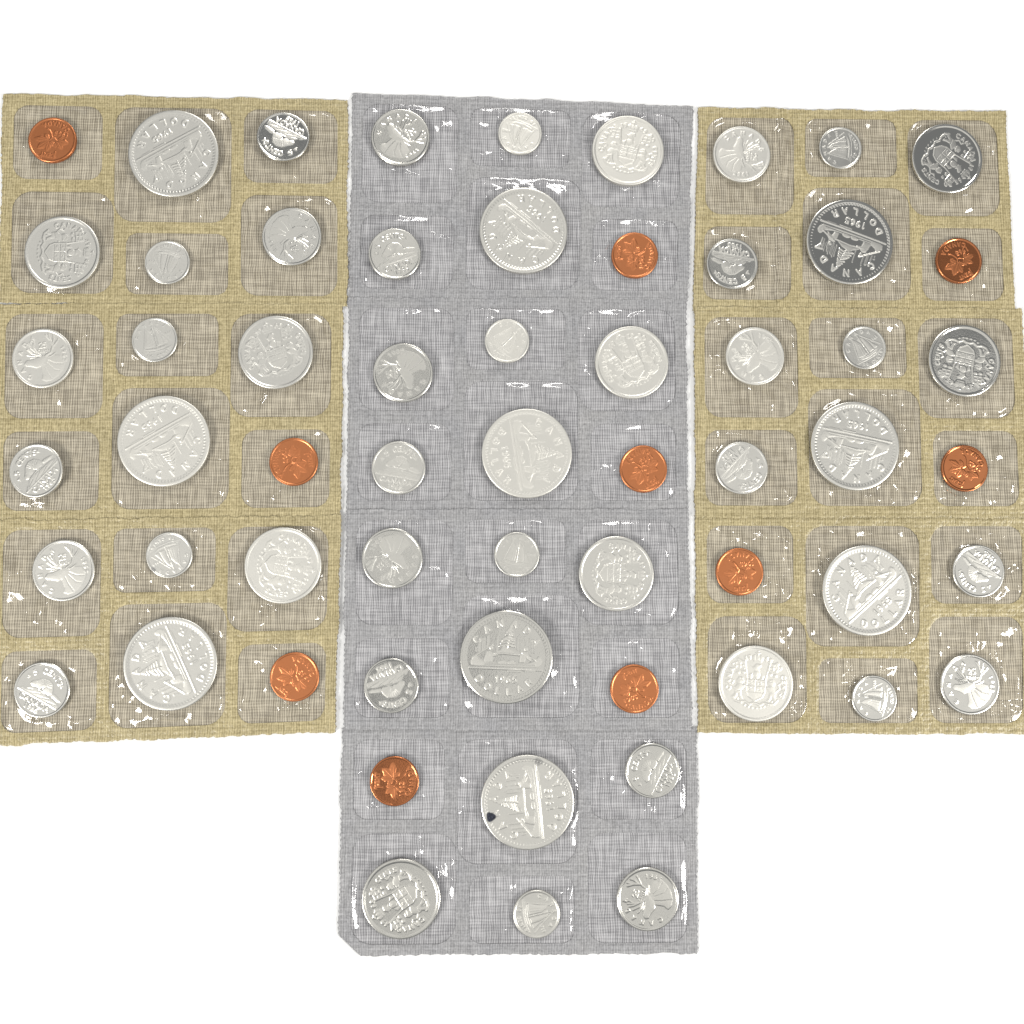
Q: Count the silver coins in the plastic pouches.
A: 50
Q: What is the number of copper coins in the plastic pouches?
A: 10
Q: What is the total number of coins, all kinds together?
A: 60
